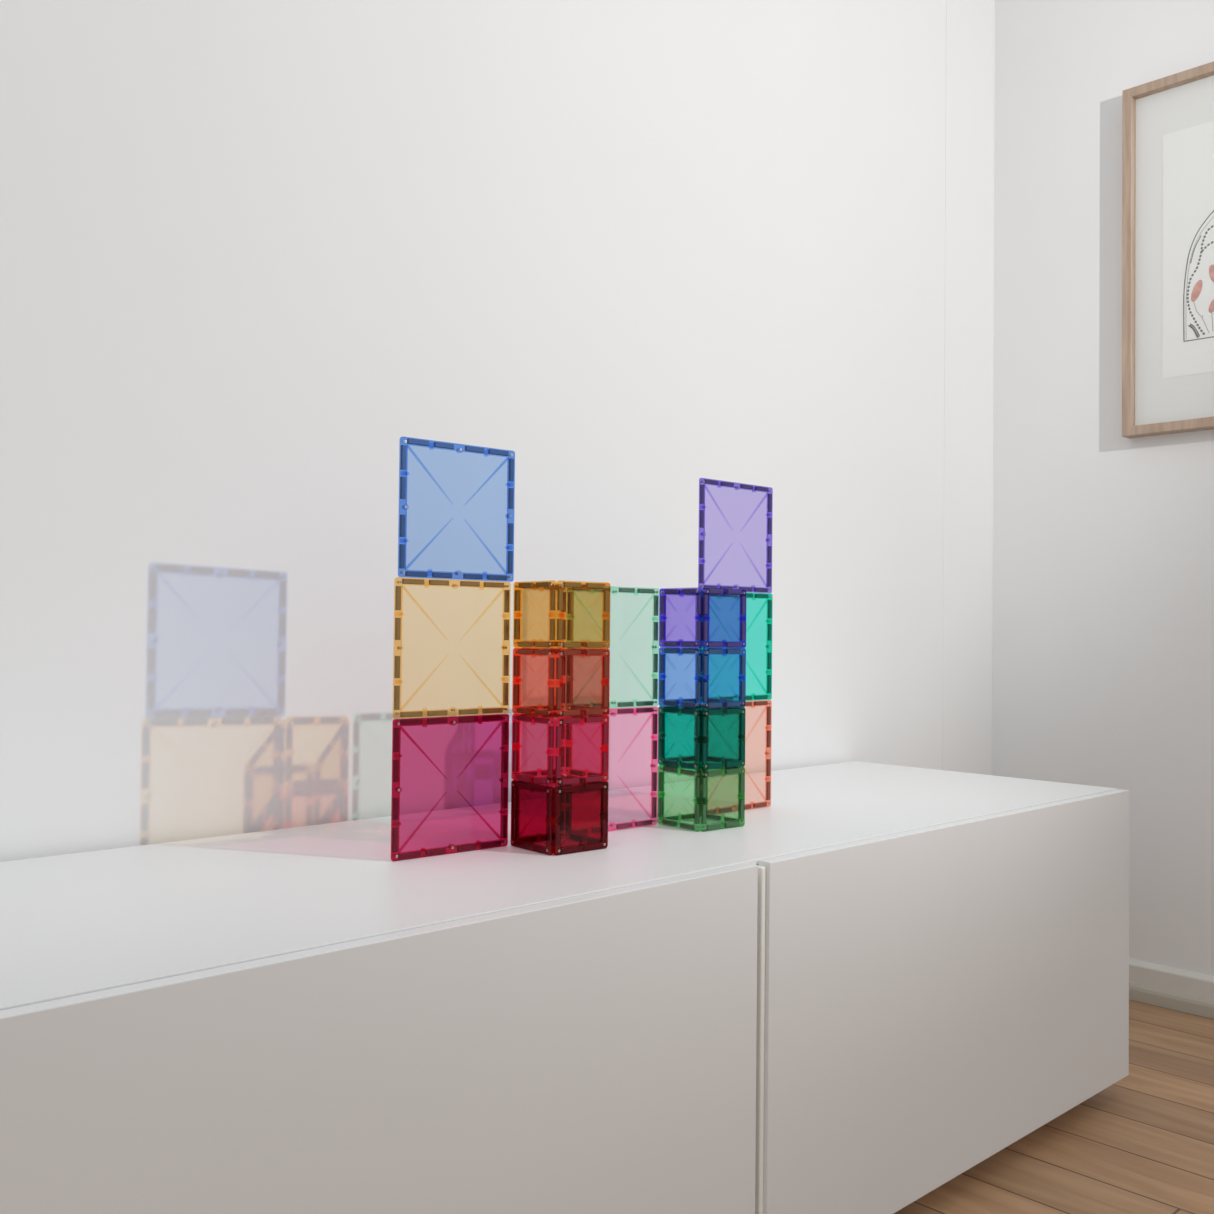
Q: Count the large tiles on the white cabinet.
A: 8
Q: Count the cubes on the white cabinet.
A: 8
